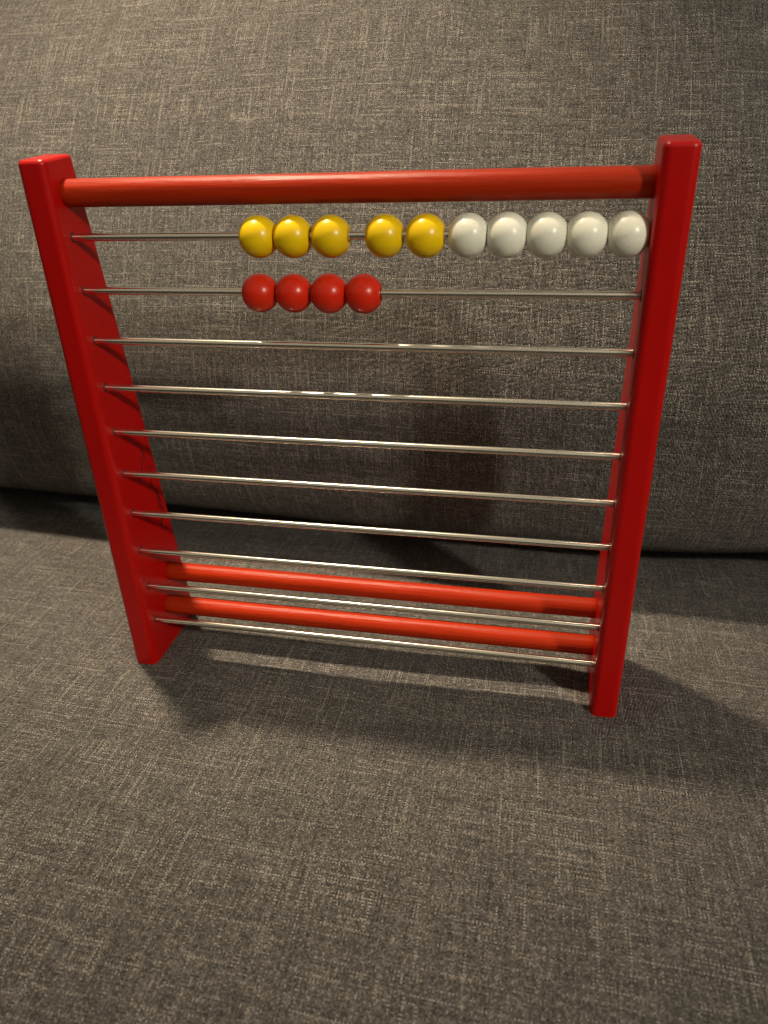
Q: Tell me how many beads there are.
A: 14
